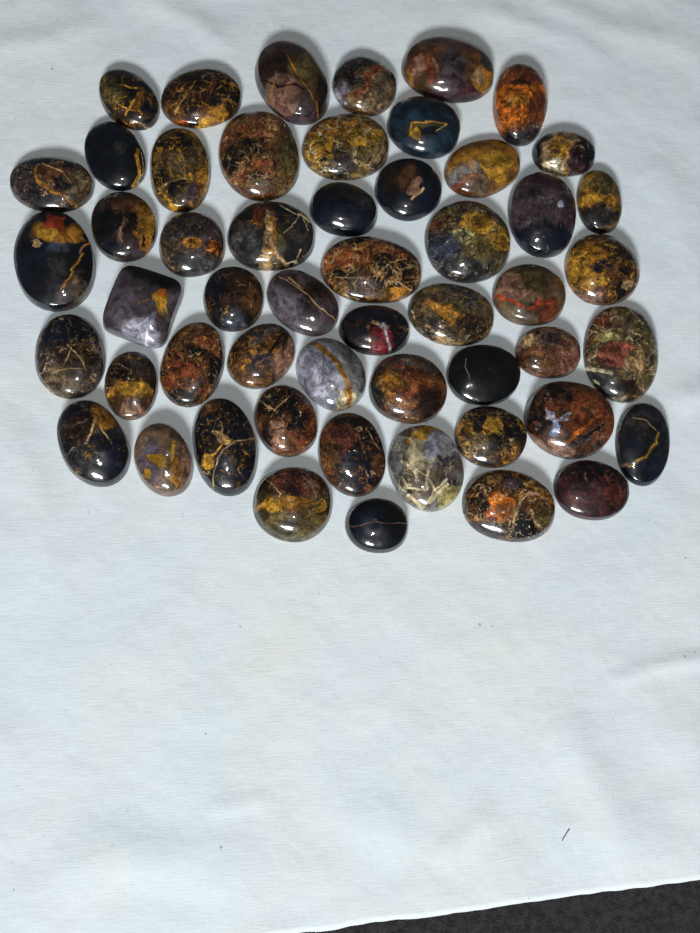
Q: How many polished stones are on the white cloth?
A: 53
